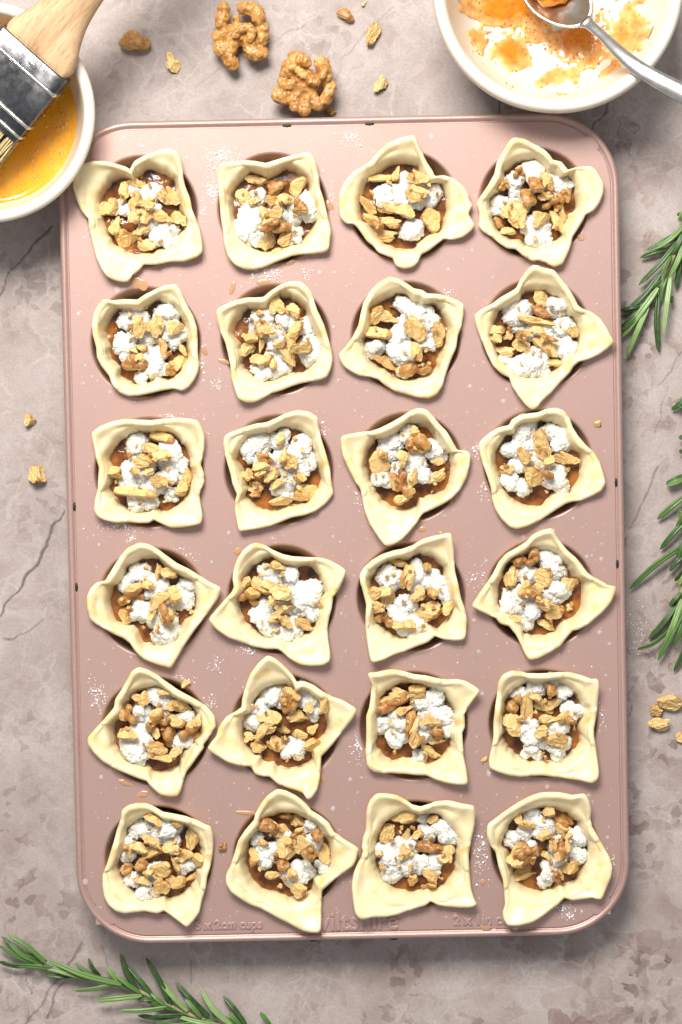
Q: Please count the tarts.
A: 24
